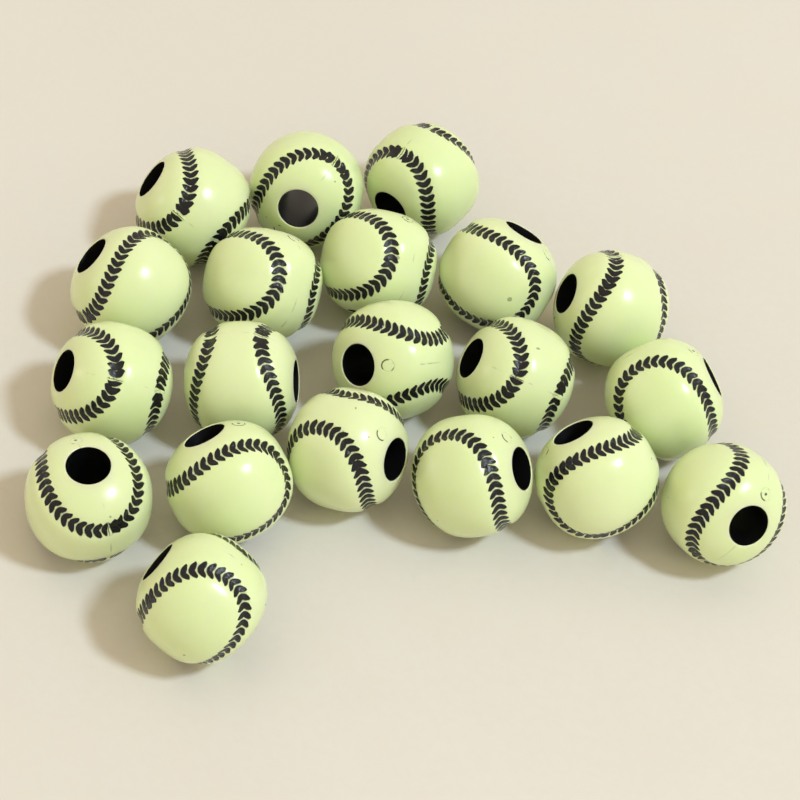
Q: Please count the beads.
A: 20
